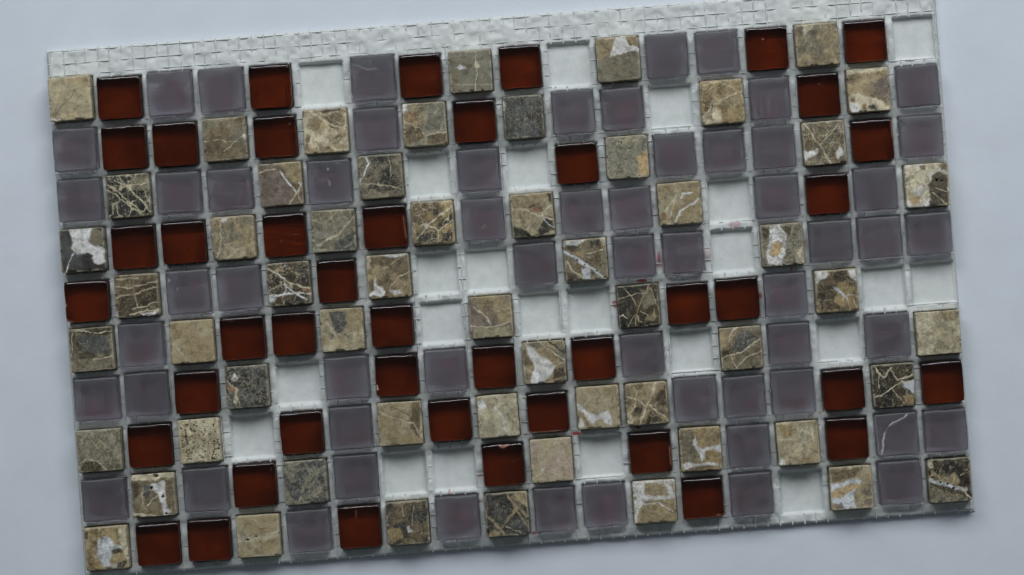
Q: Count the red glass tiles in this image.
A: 43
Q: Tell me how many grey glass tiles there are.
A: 58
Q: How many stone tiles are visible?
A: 56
